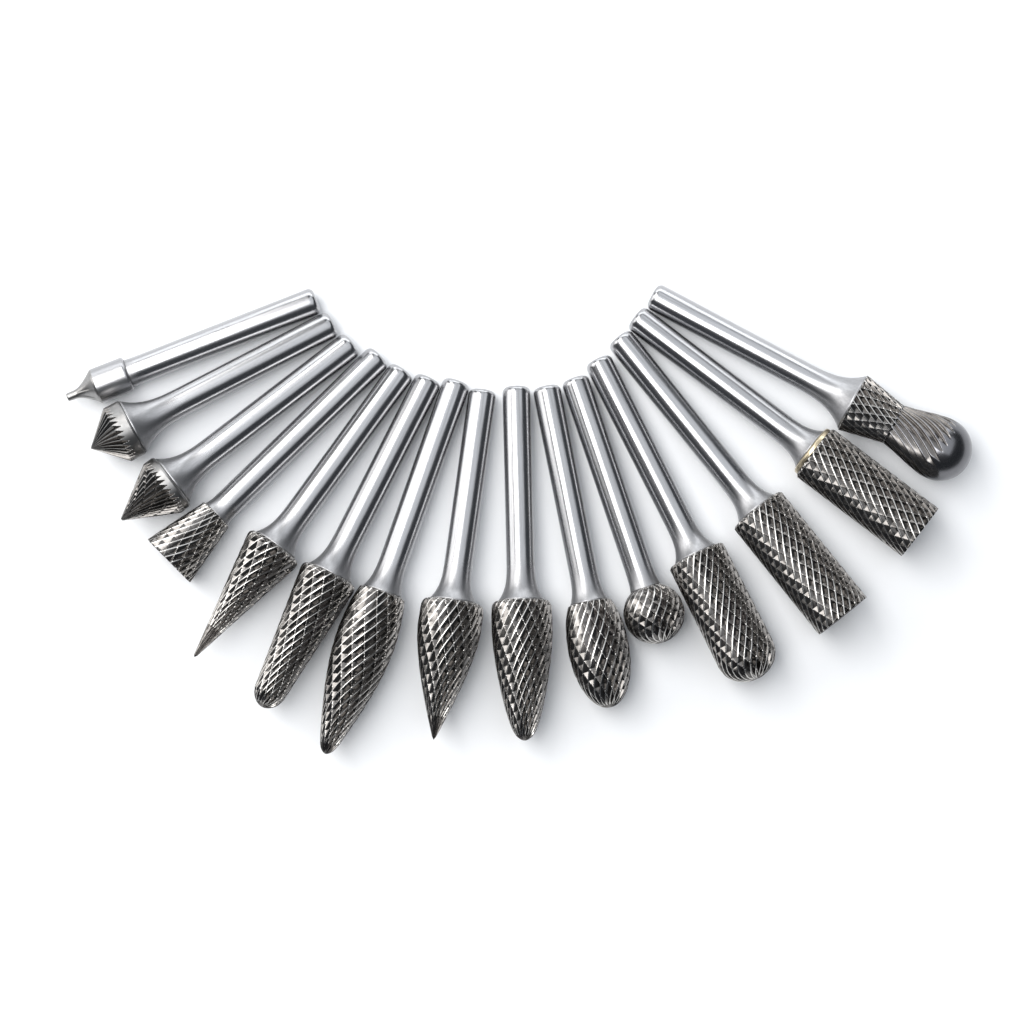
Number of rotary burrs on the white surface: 15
